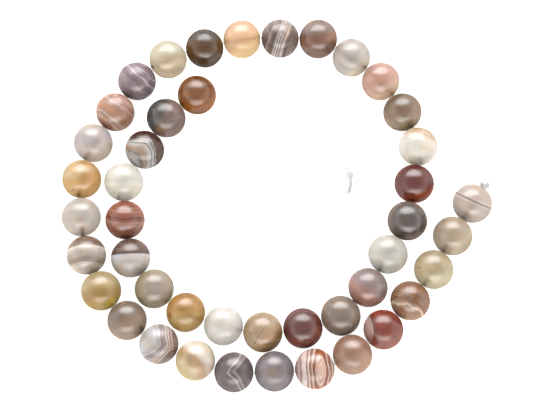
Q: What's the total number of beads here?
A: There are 44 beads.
